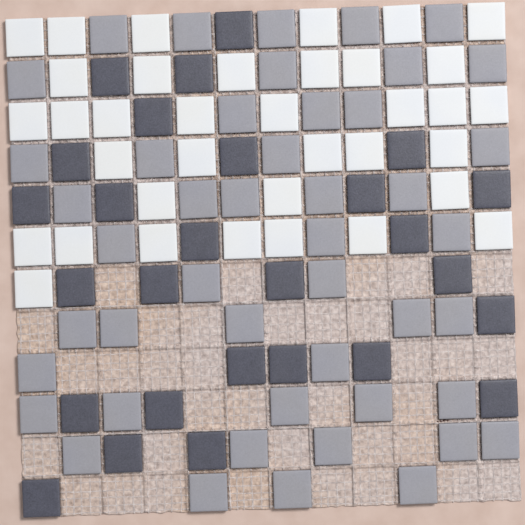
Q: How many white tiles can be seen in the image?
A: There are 36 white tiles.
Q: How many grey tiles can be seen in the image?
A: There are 46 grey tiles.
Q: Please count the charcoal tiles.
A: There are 27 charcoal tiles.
